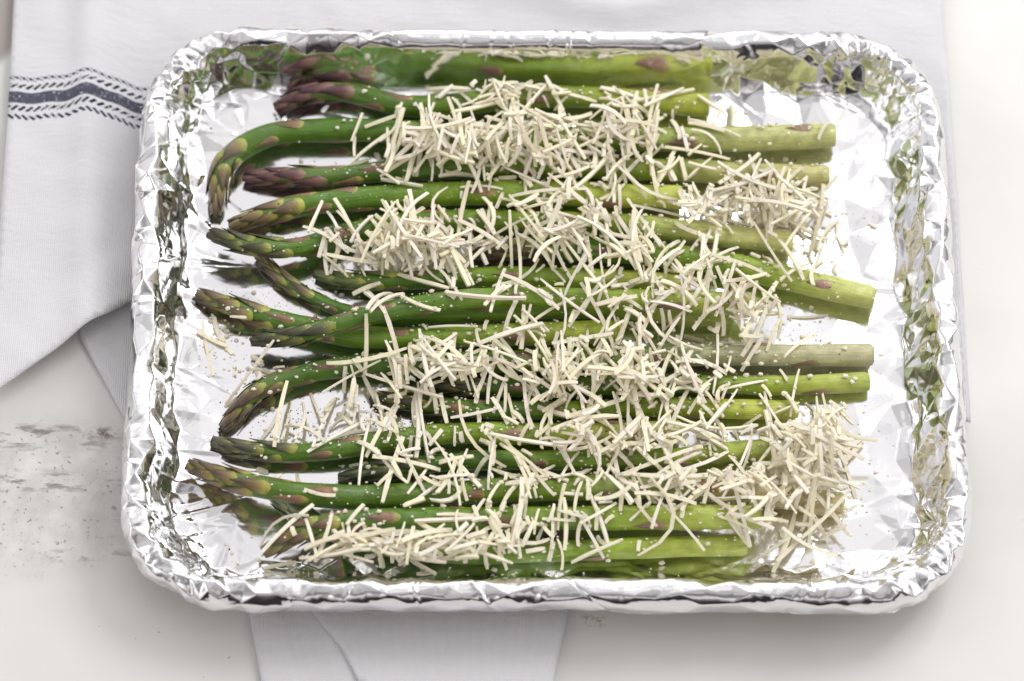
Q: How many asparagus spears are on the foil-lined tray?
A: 18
